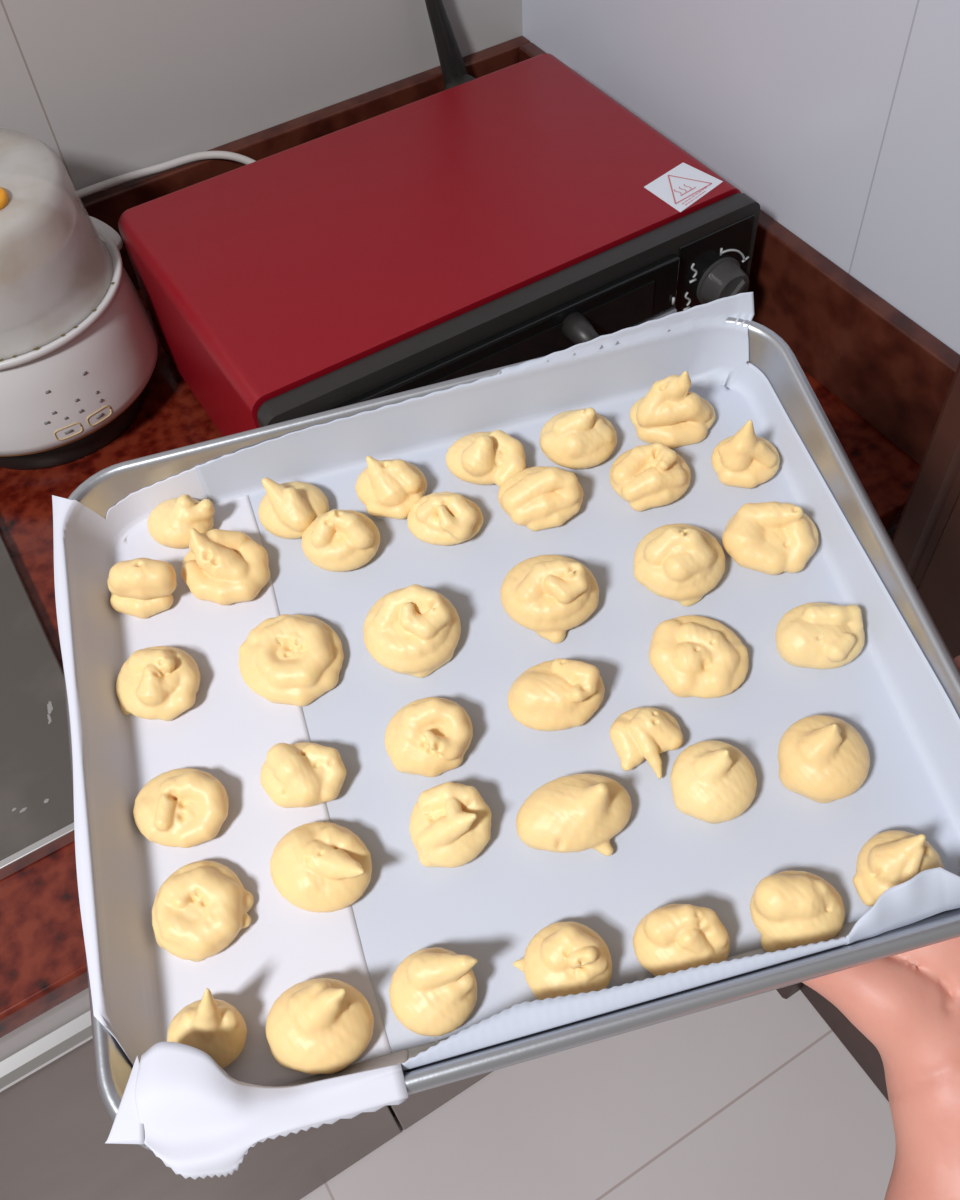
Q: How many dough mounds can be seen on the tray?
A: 39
